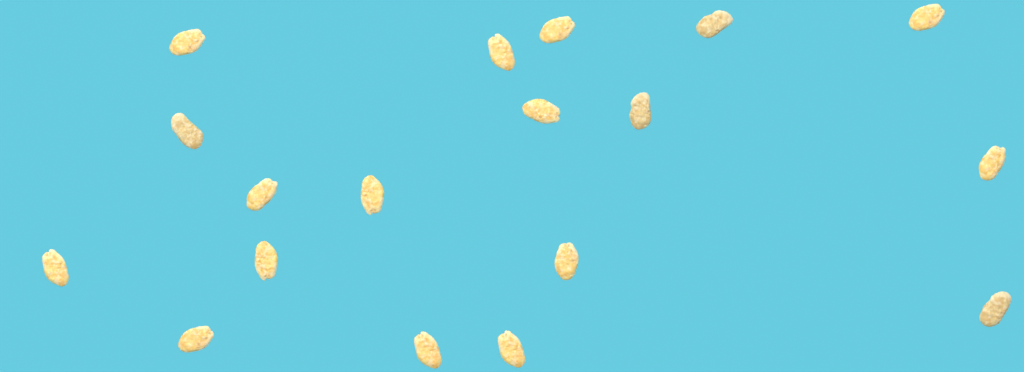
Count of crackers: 18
